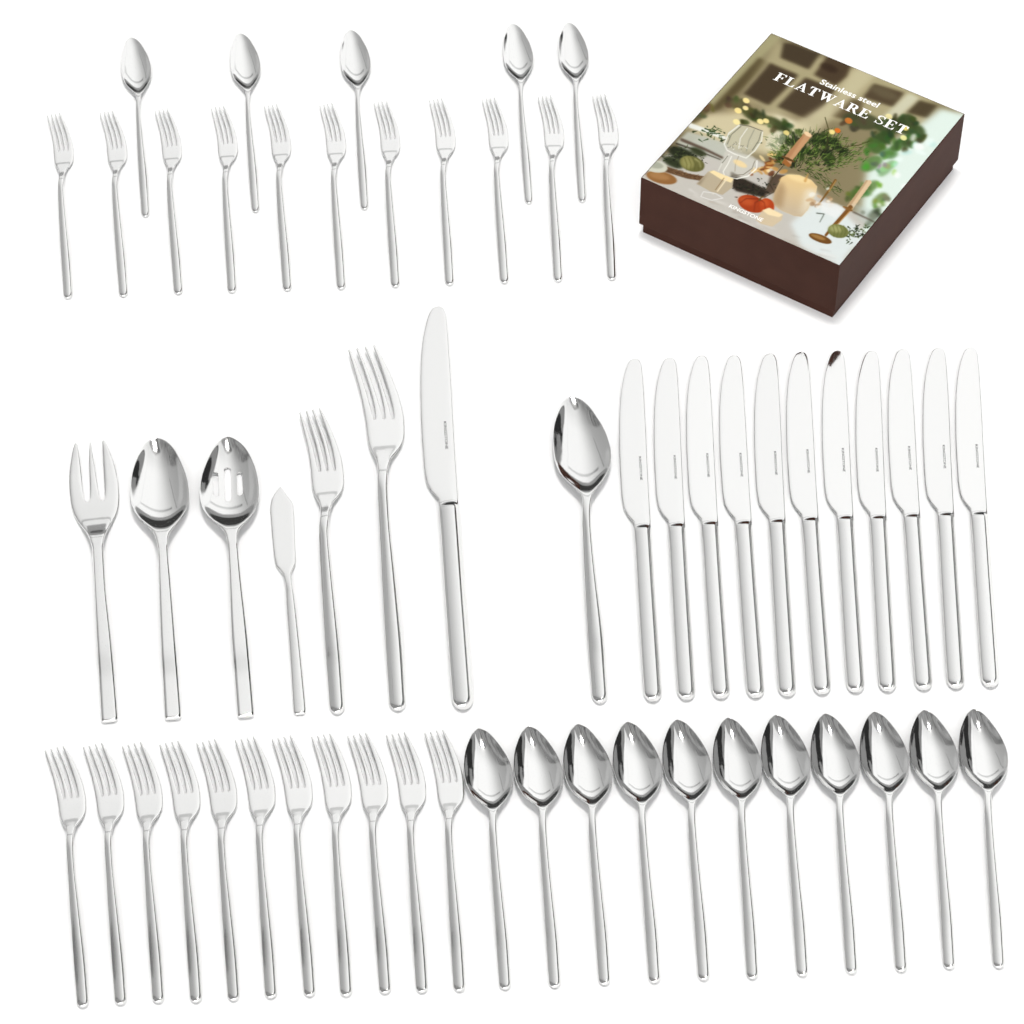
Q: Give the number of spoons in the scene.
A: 19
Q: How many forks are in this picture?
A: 25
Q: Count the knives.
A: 13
